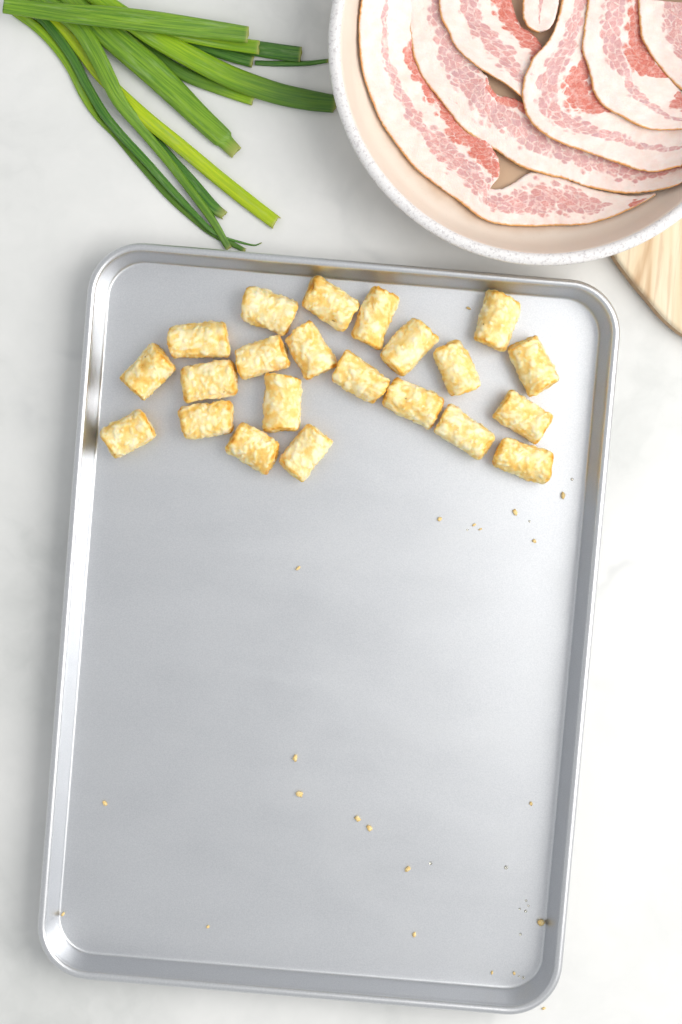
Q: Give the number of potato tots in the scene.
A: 22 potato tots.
